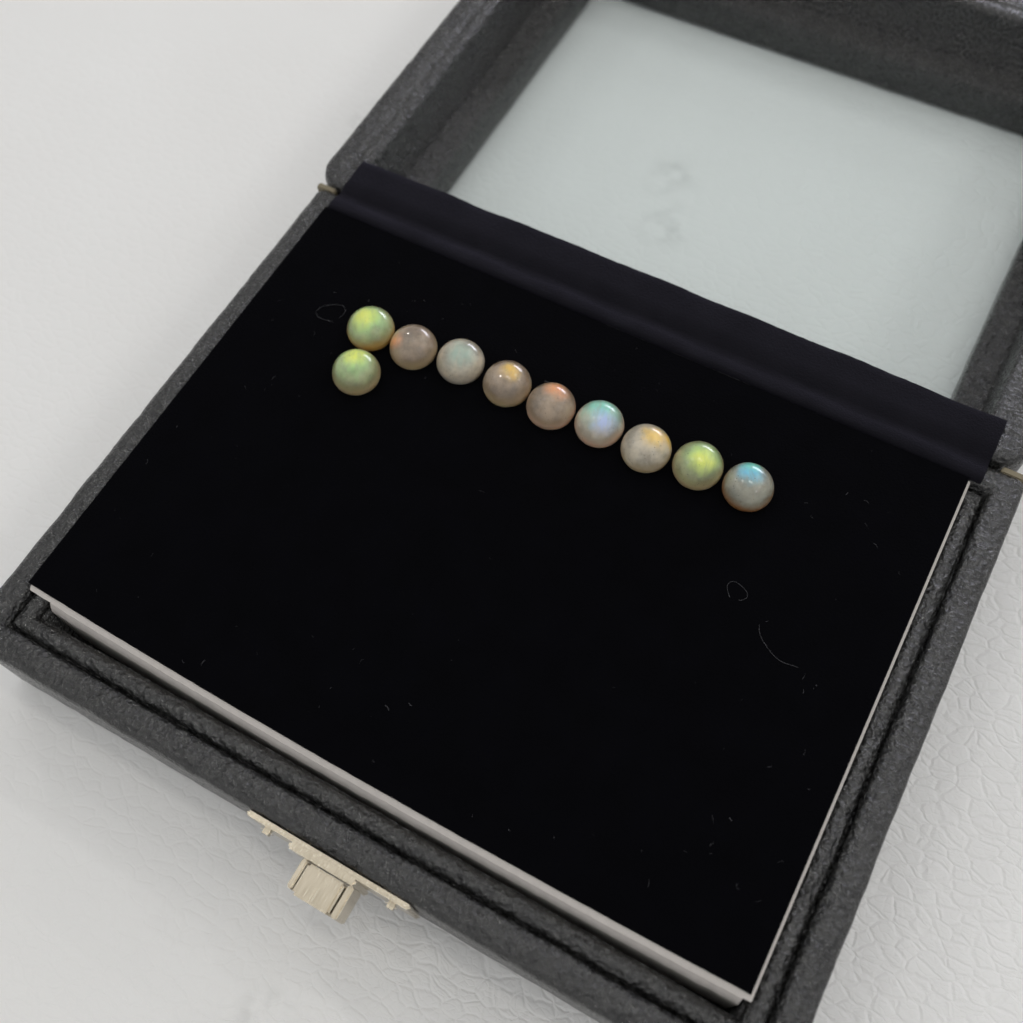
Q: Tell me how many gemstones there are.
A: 10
